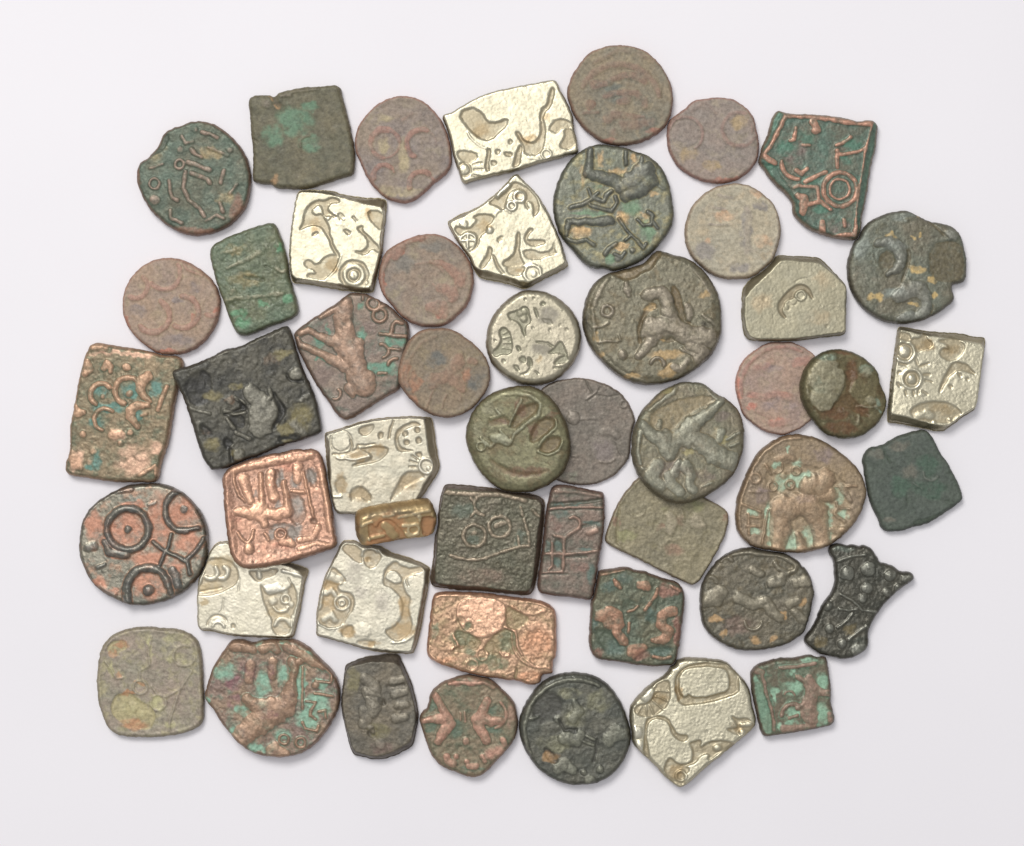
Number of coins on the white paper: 50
